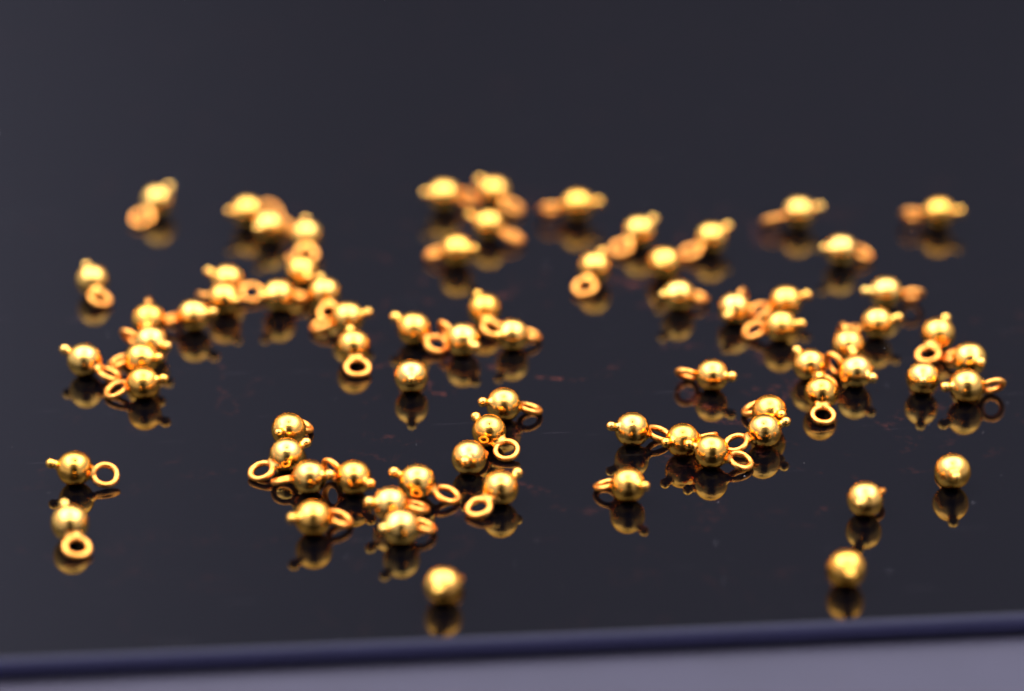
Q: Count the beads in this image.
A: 74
